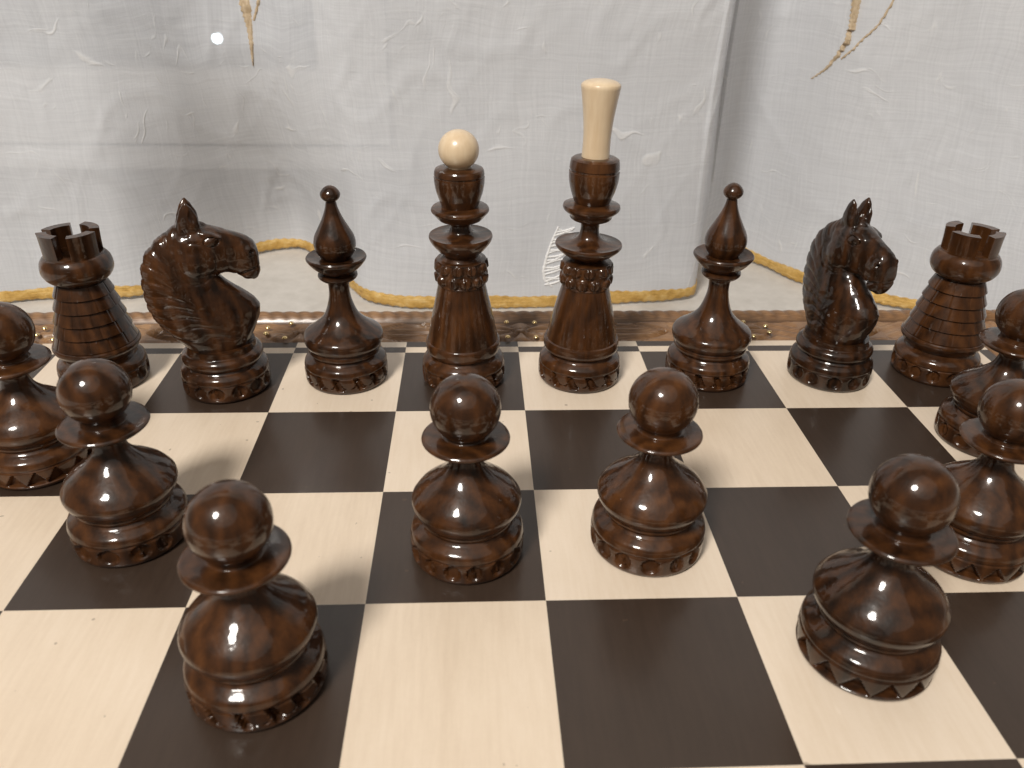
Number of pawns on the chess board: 8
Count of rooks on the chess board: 2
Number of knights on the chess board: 2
